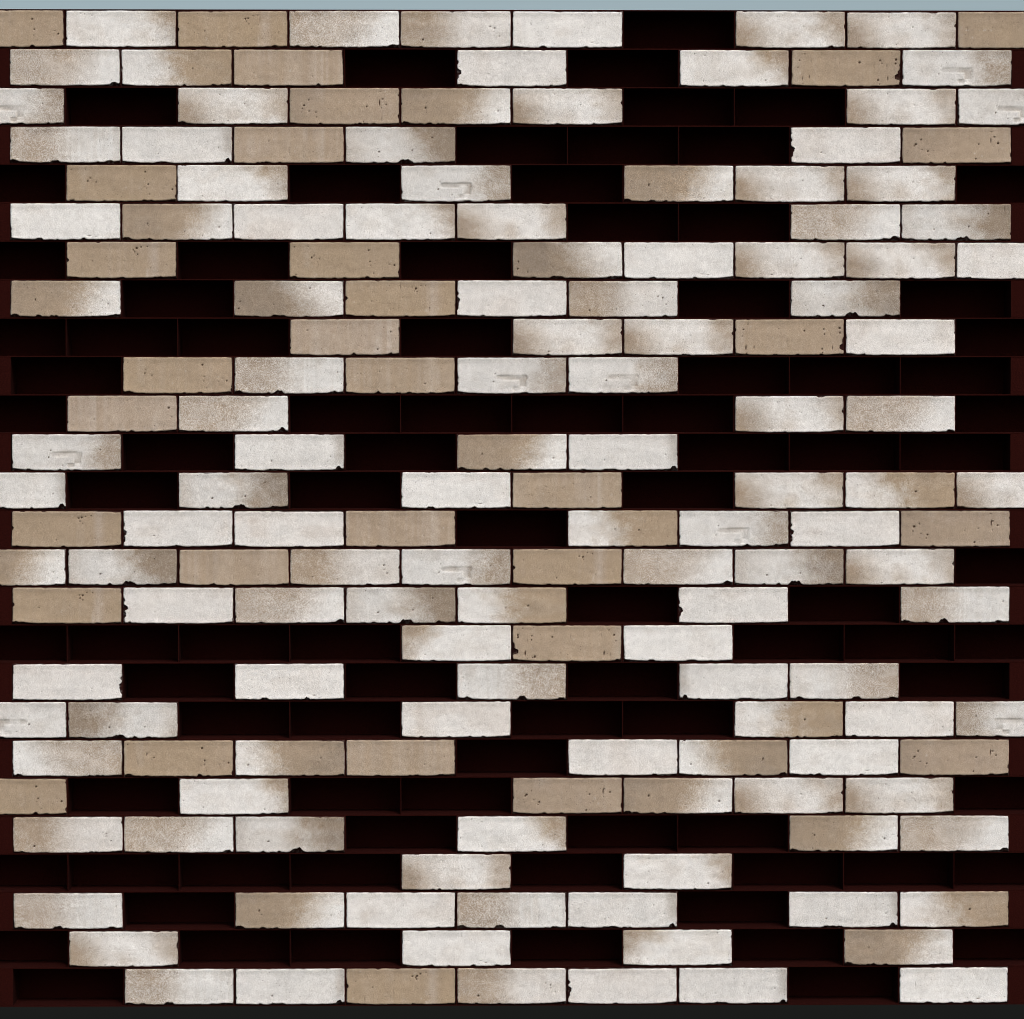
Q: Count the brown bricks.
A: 31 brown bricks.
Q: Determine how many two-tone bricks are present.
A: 92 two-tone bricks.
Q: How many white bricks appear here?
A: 35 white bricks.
